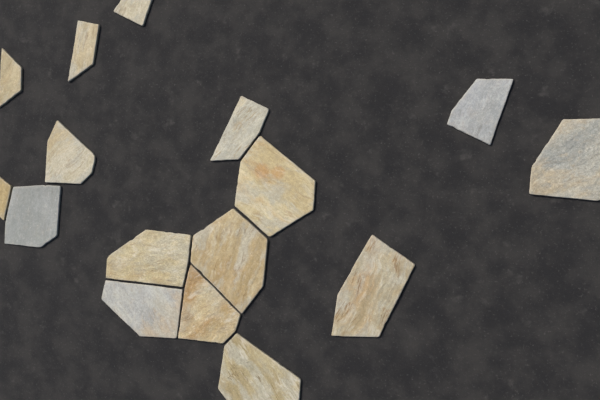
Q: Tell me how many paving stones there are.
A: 16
